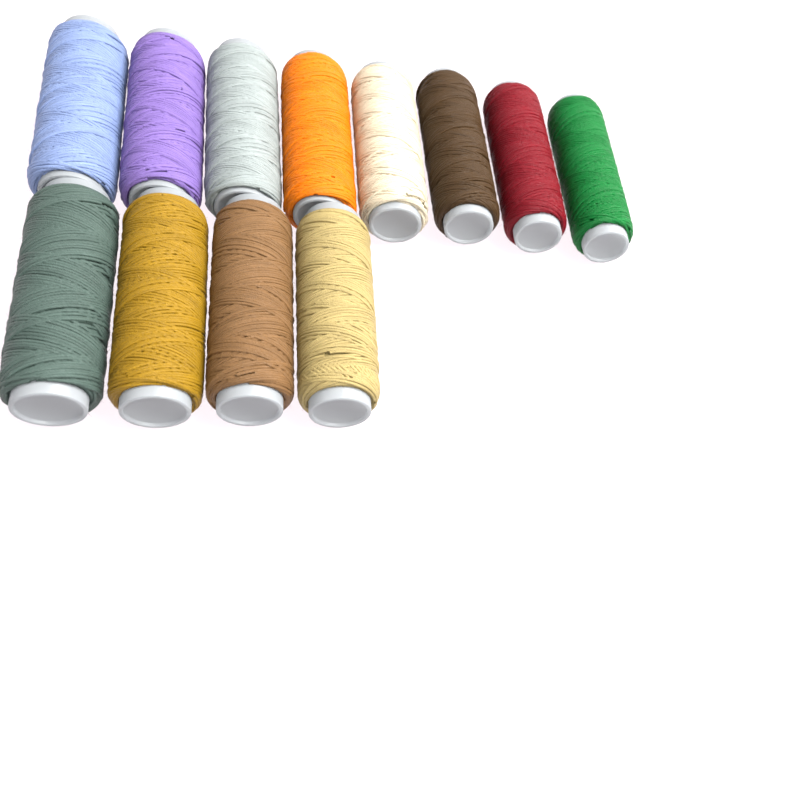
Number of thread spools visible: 12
